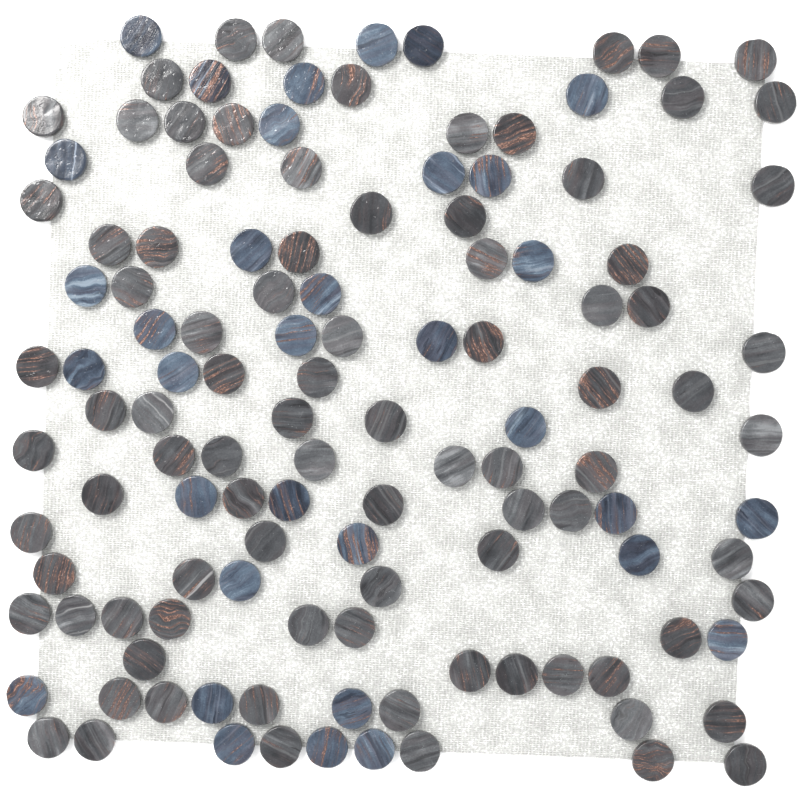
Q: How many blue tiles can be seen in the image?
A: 34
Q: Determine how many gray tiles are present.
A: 89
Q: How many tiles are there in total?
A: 123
